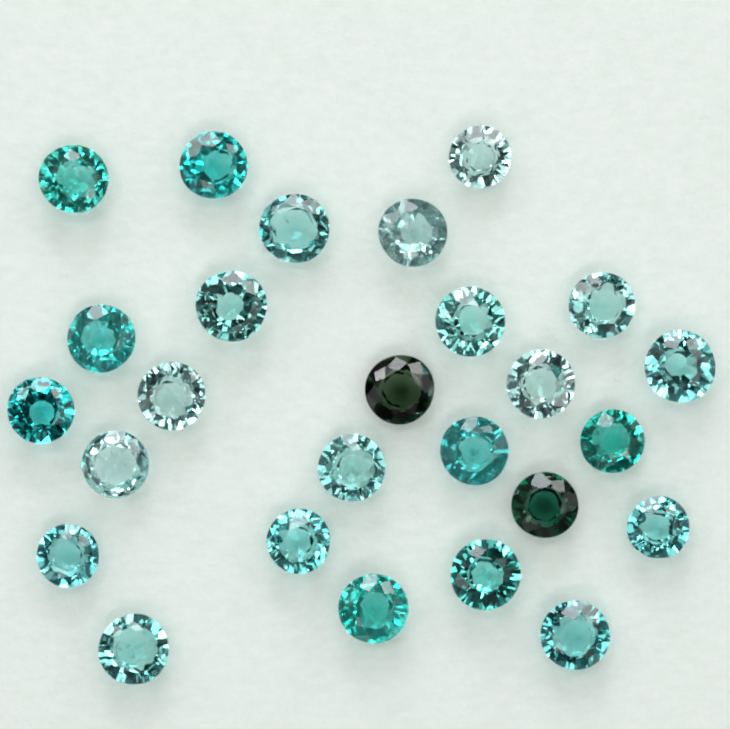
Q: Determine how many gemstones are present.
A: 26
